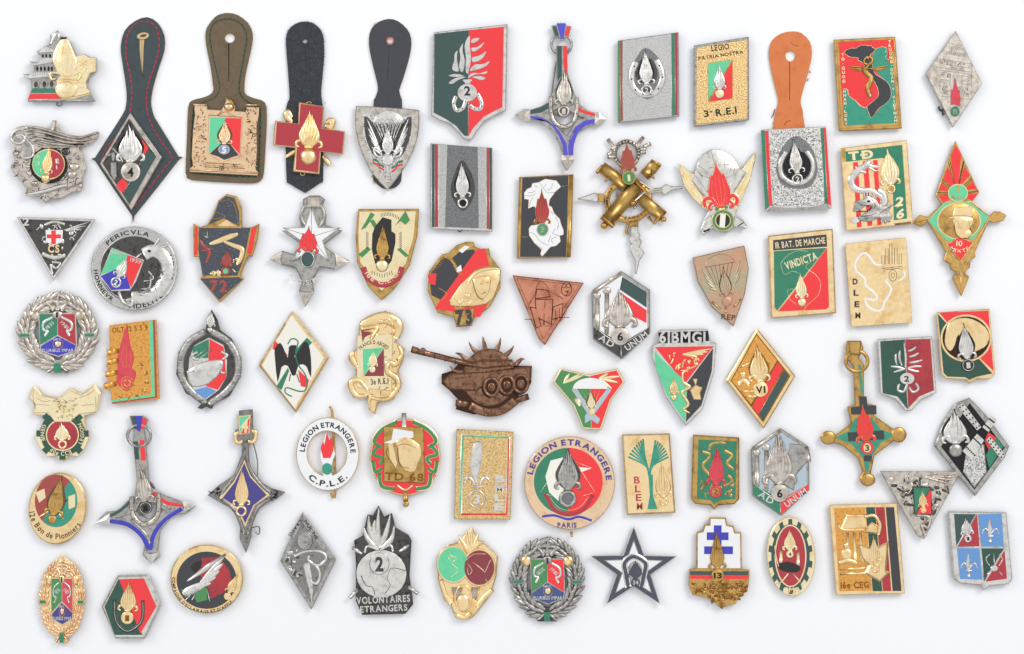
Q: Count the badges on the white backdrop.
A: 67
